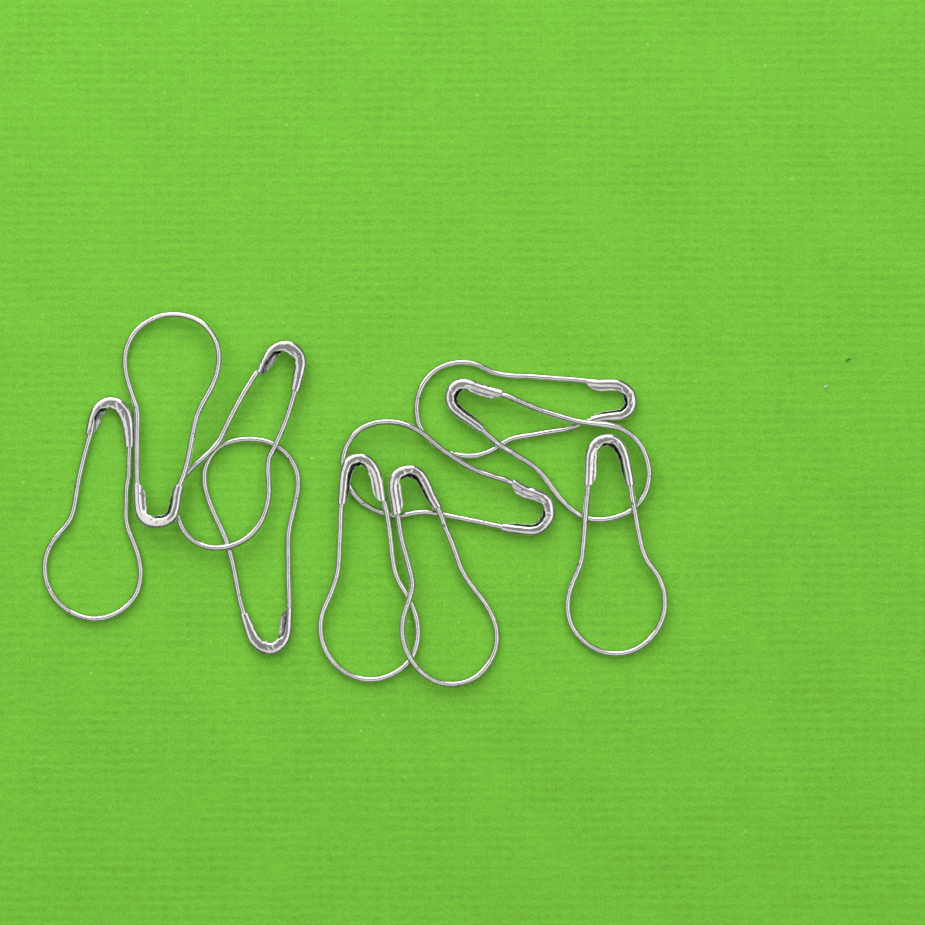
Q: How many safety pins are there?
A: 10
